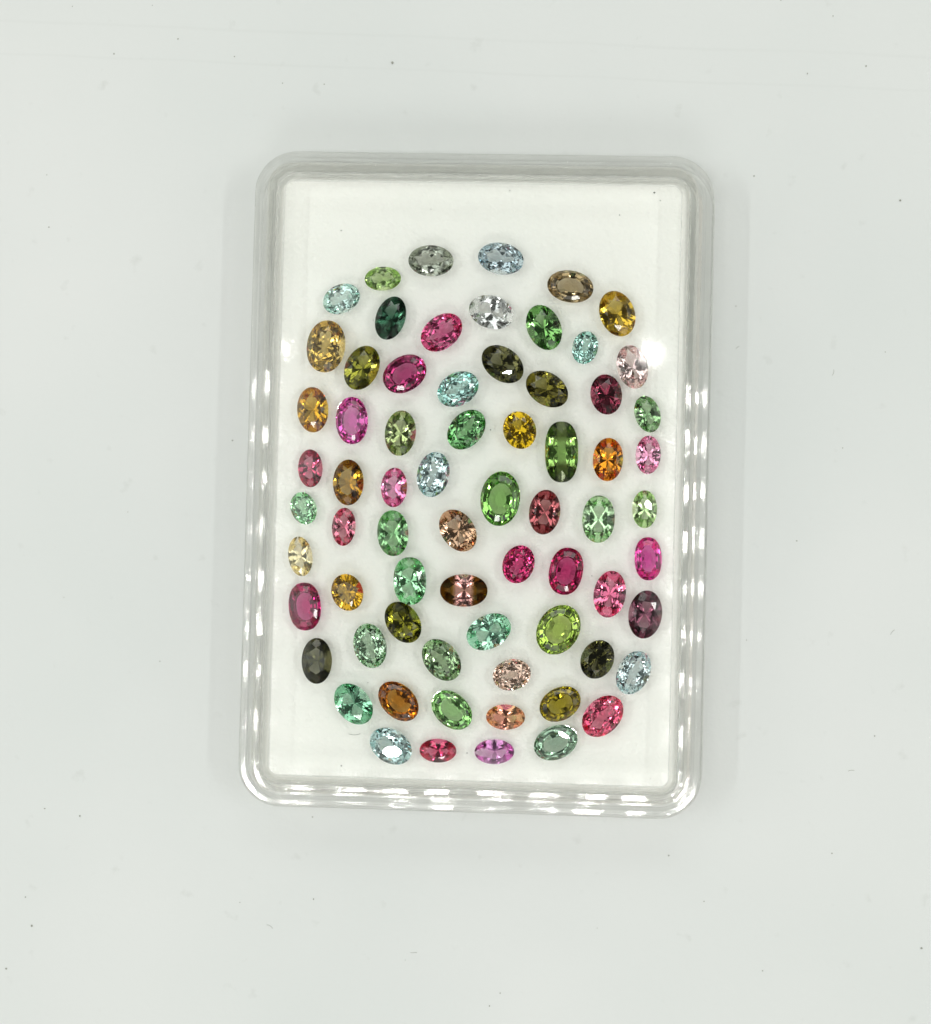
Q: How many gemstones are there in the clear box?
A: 69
